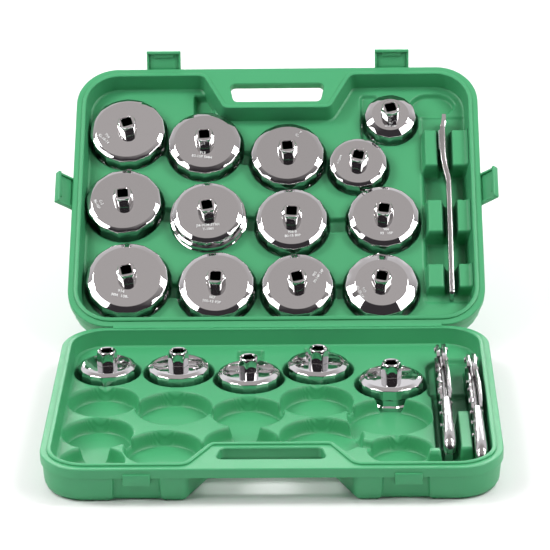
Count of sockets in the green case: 18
